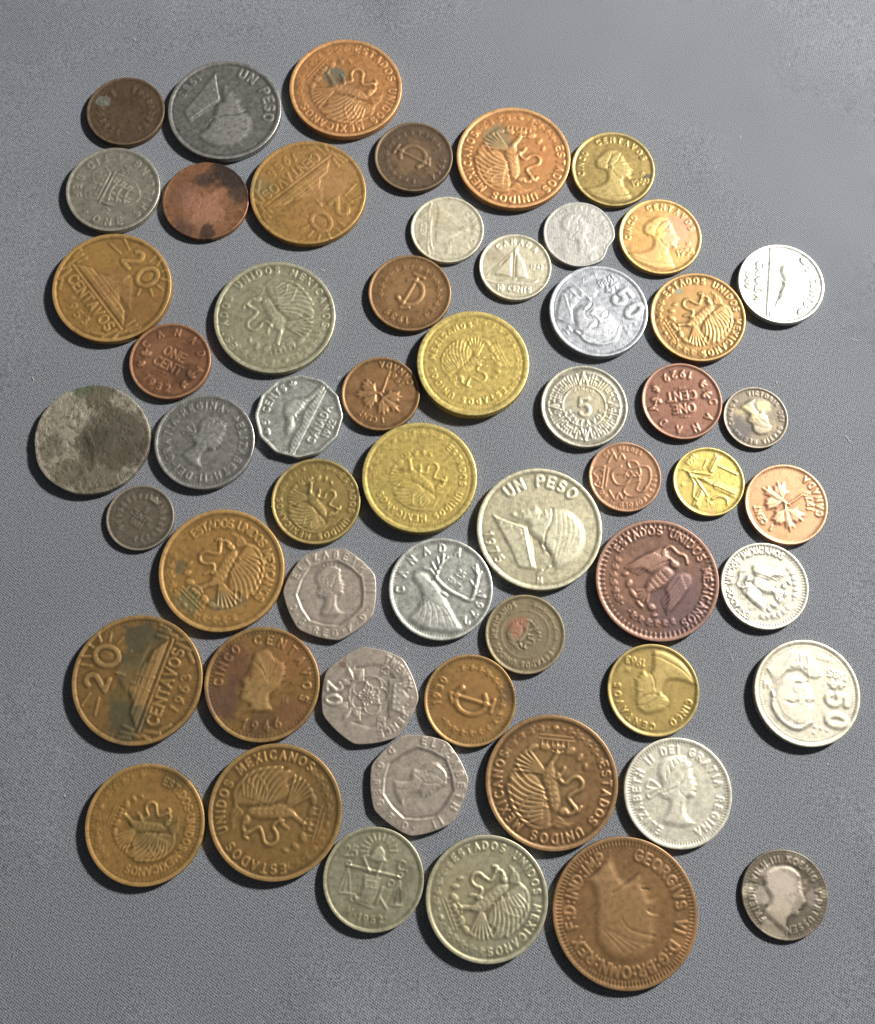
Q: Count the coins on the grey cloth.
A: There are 56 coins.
